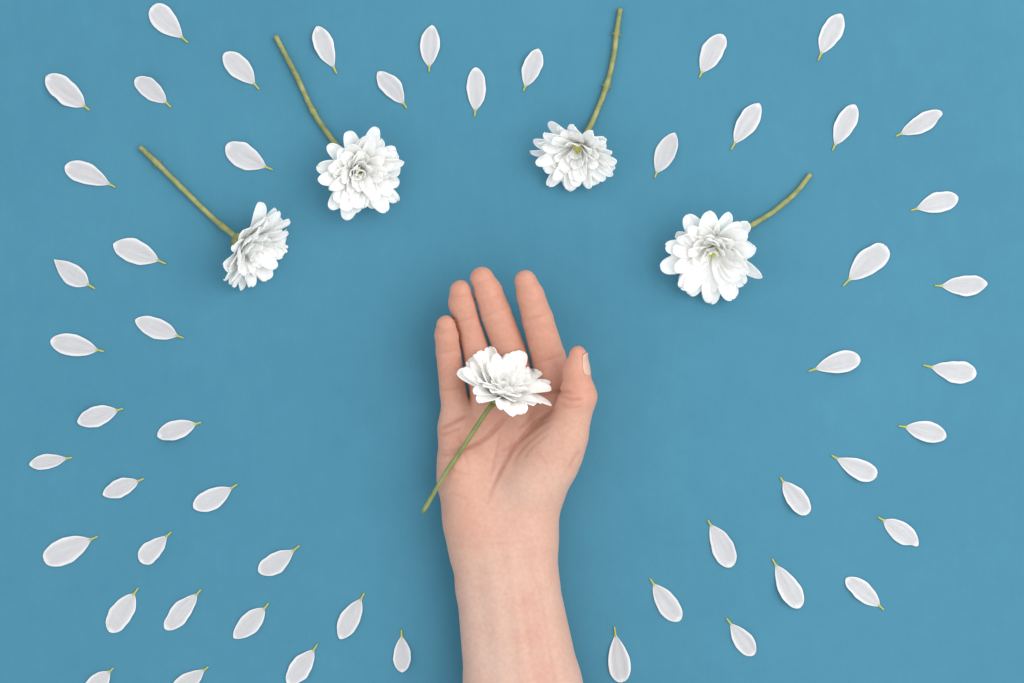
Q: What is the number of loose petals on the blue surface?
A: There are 52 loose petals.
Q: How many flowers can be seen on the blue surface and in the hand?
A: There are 5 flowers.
